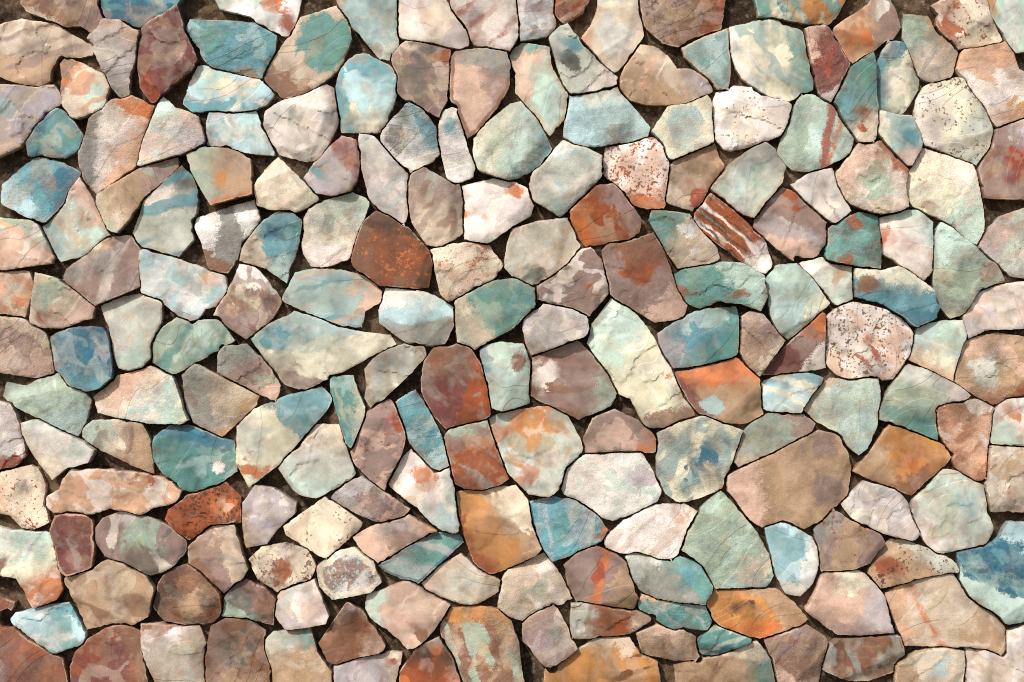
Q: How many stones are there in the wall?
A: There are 200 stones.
